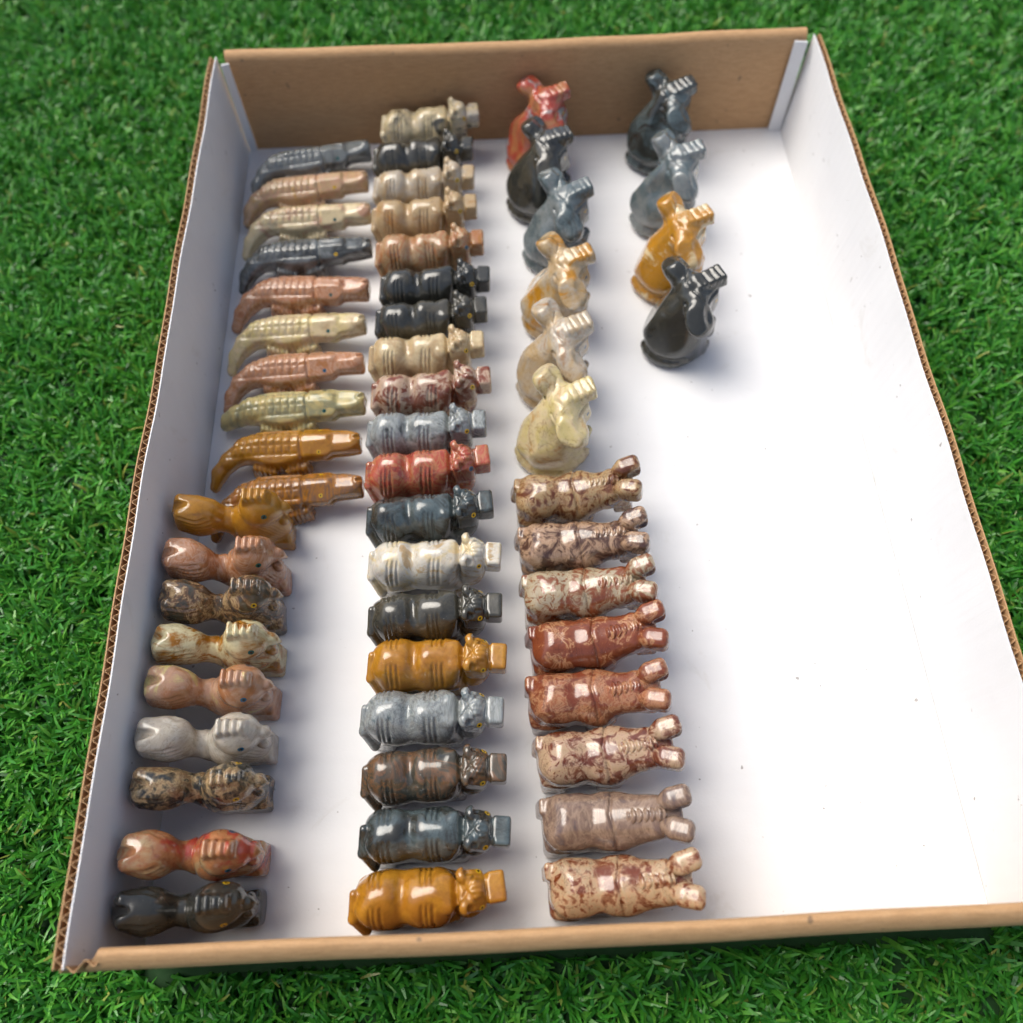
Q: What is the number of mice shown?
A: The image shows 10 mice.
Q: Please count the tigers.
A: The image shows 19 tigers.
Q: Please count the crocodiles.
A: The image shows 10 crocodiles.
